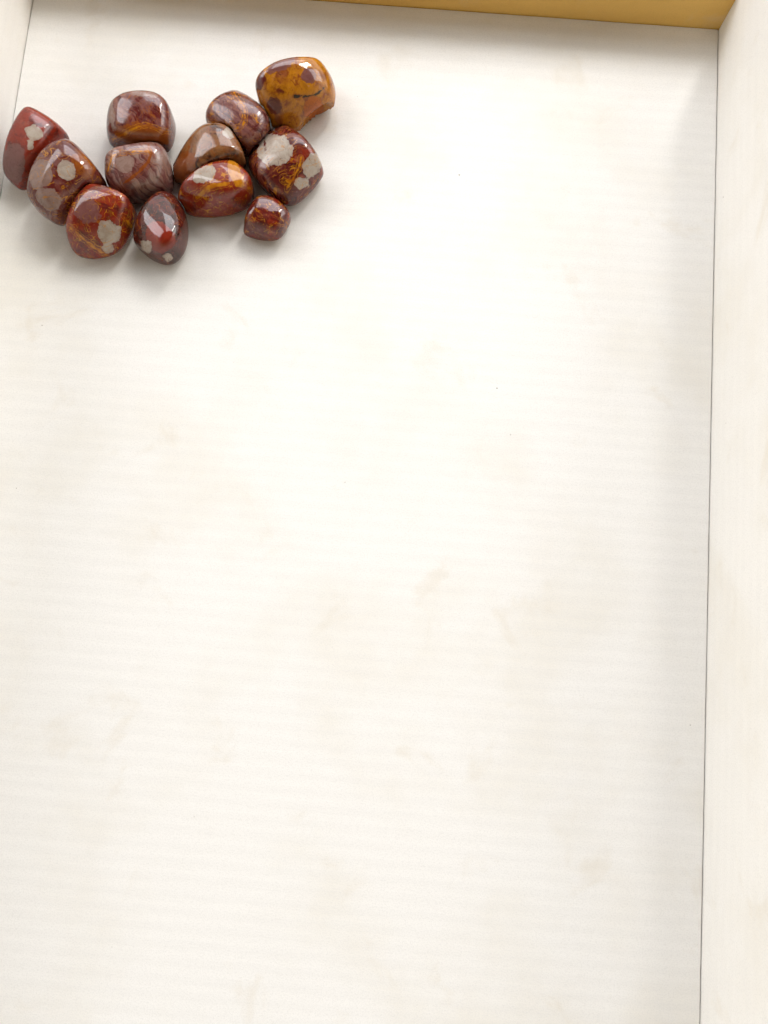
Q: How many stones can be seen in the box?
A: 12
